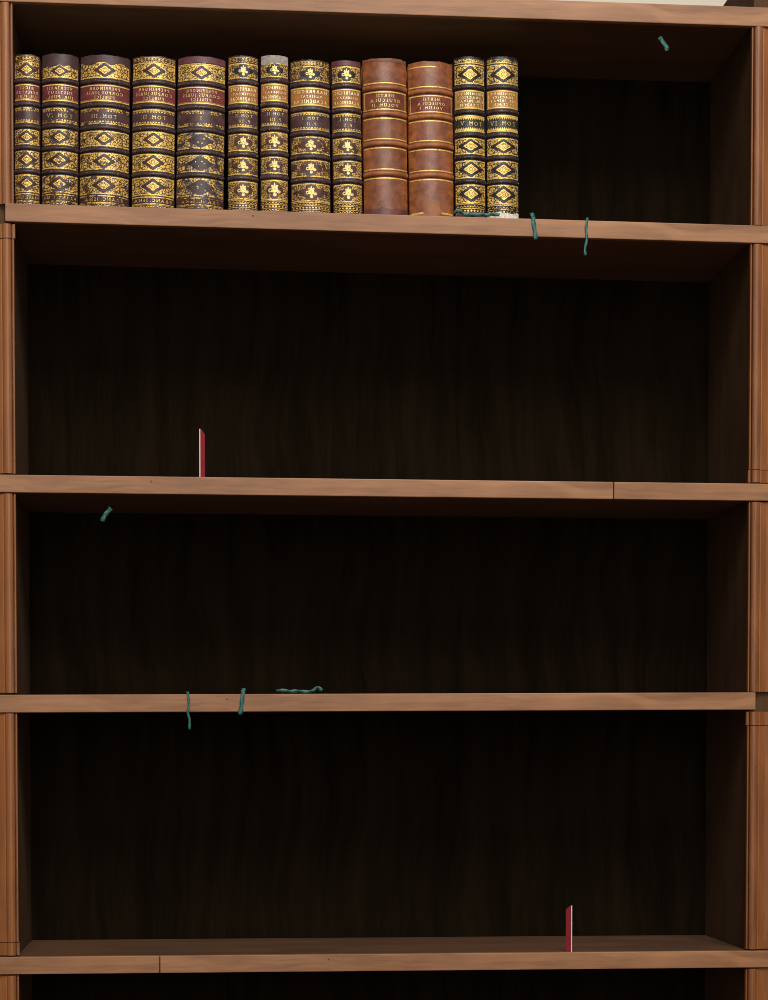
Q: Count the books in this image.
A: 13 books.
